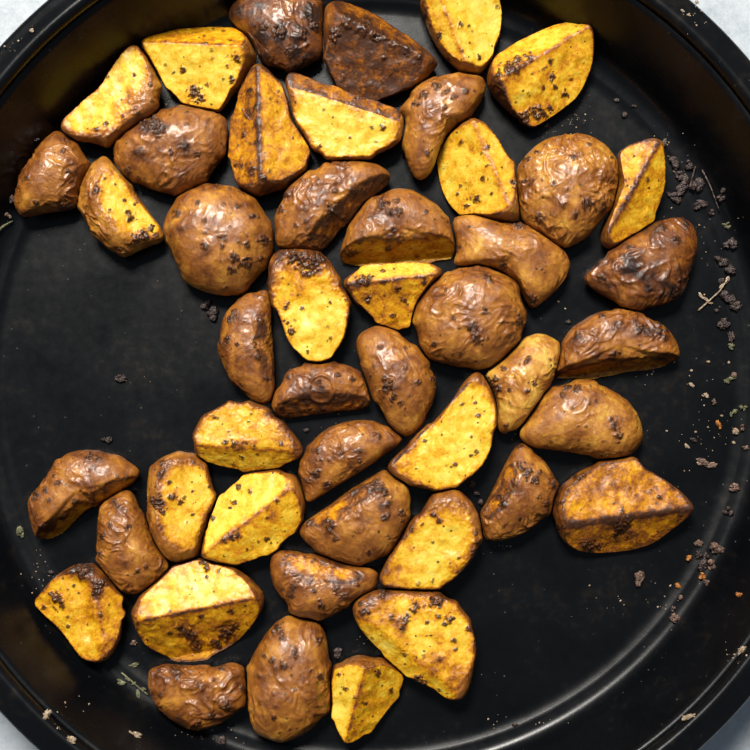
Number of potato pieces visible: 47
